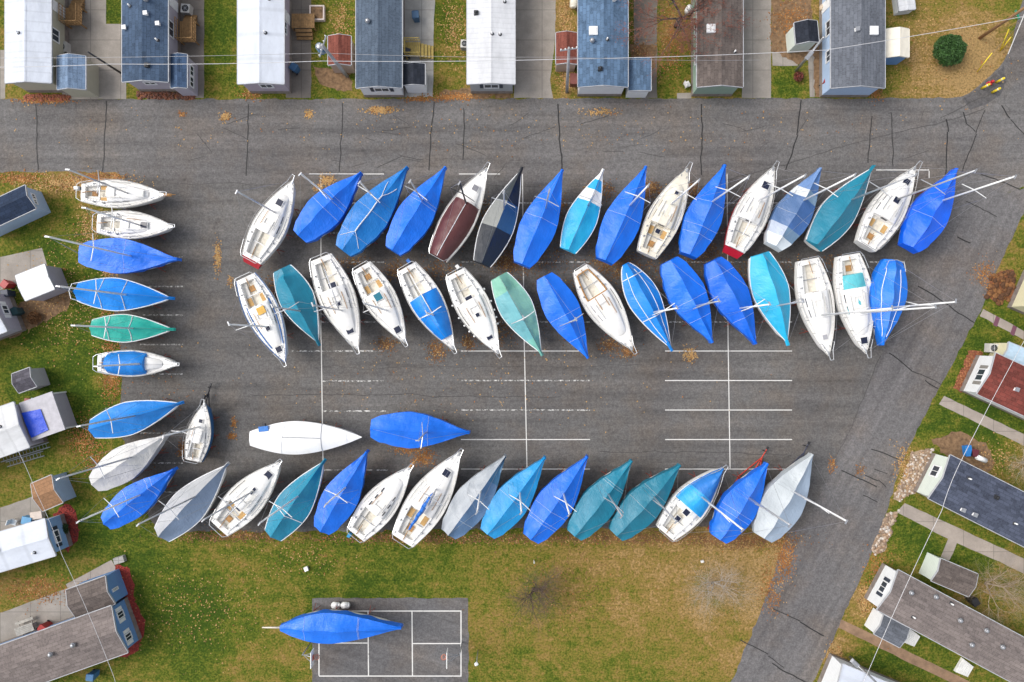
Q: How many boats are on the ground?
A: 59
